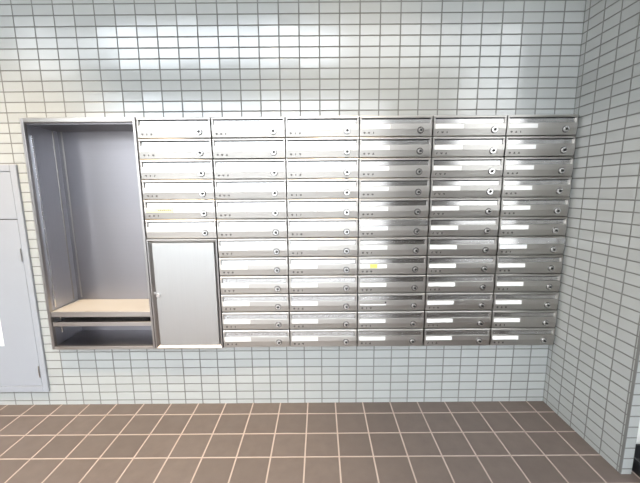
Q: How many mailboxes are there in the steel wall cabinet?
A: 66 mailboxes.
